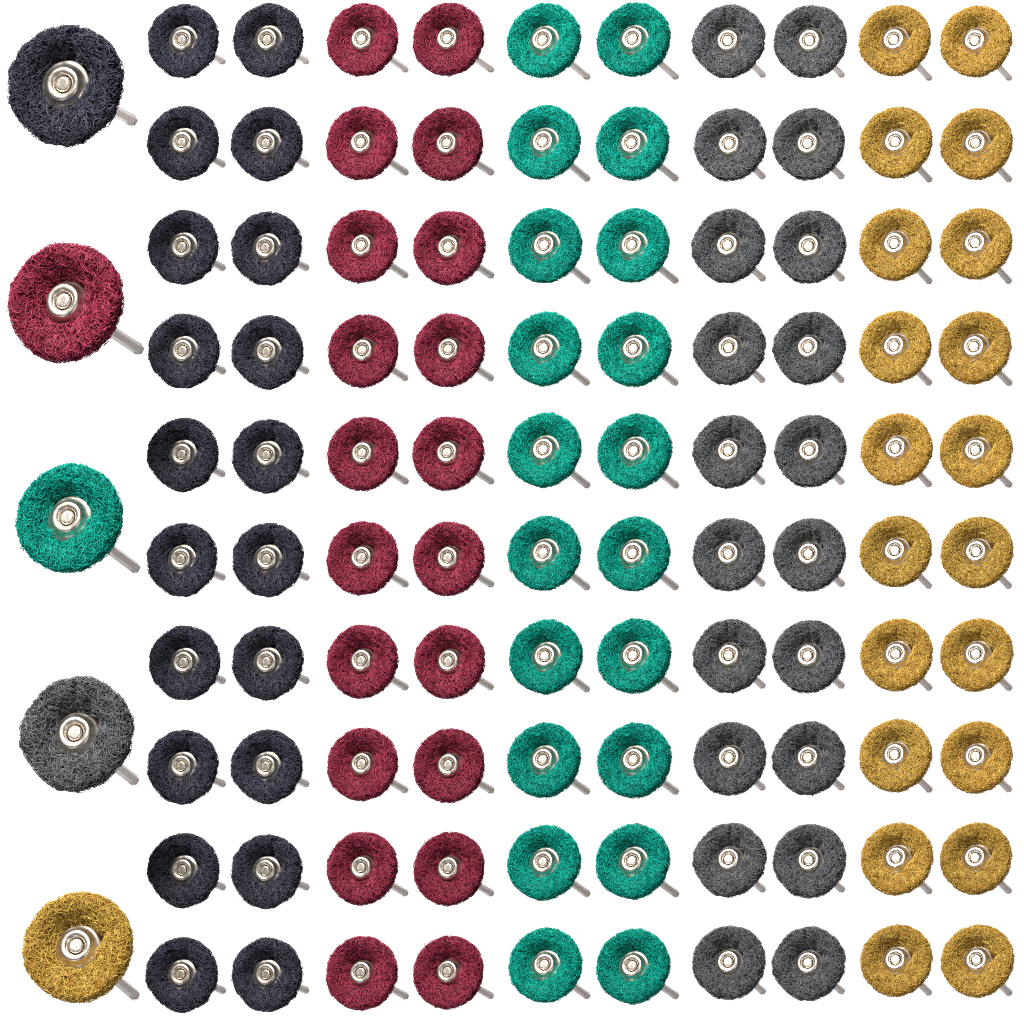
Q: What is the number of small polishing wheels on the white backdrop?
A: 100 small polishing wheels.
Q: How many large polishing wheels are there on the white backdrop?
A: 5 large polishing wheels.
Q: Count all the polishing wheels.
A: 105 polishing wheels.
